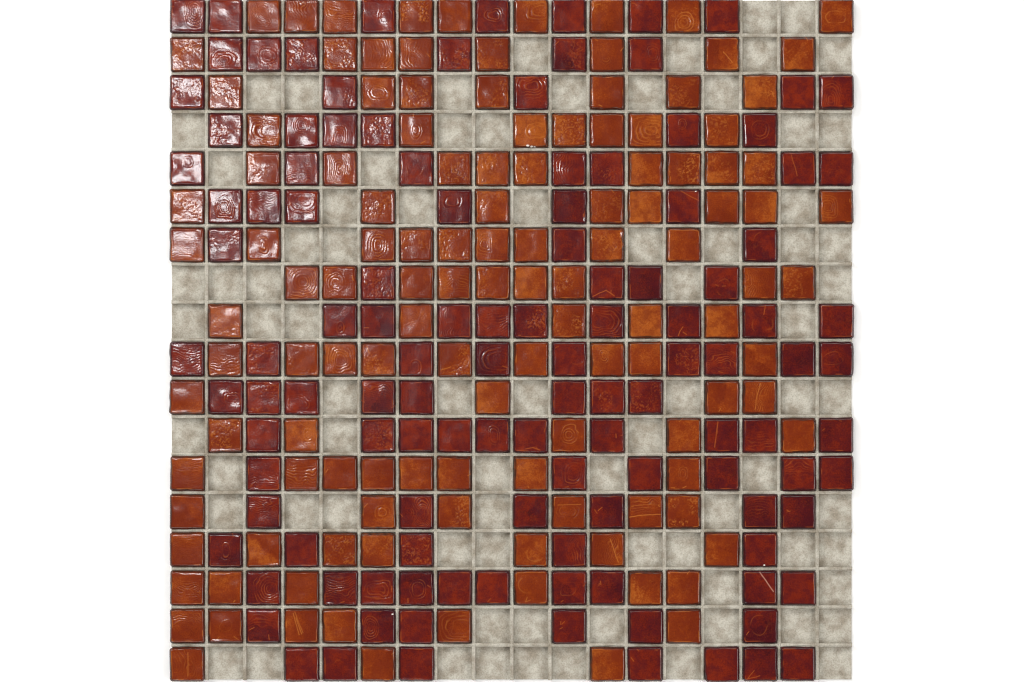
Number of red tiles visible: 120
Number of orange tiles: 125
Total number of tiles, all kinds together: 245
